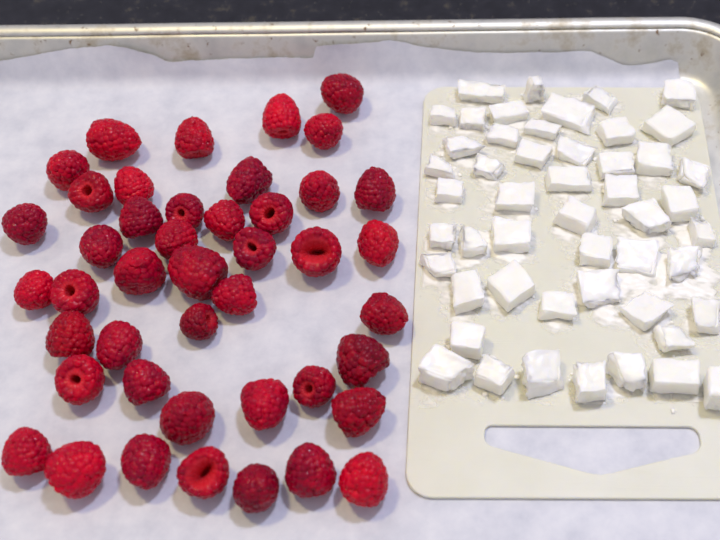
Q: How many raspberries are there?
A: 44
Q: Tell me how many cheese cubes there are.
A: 50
